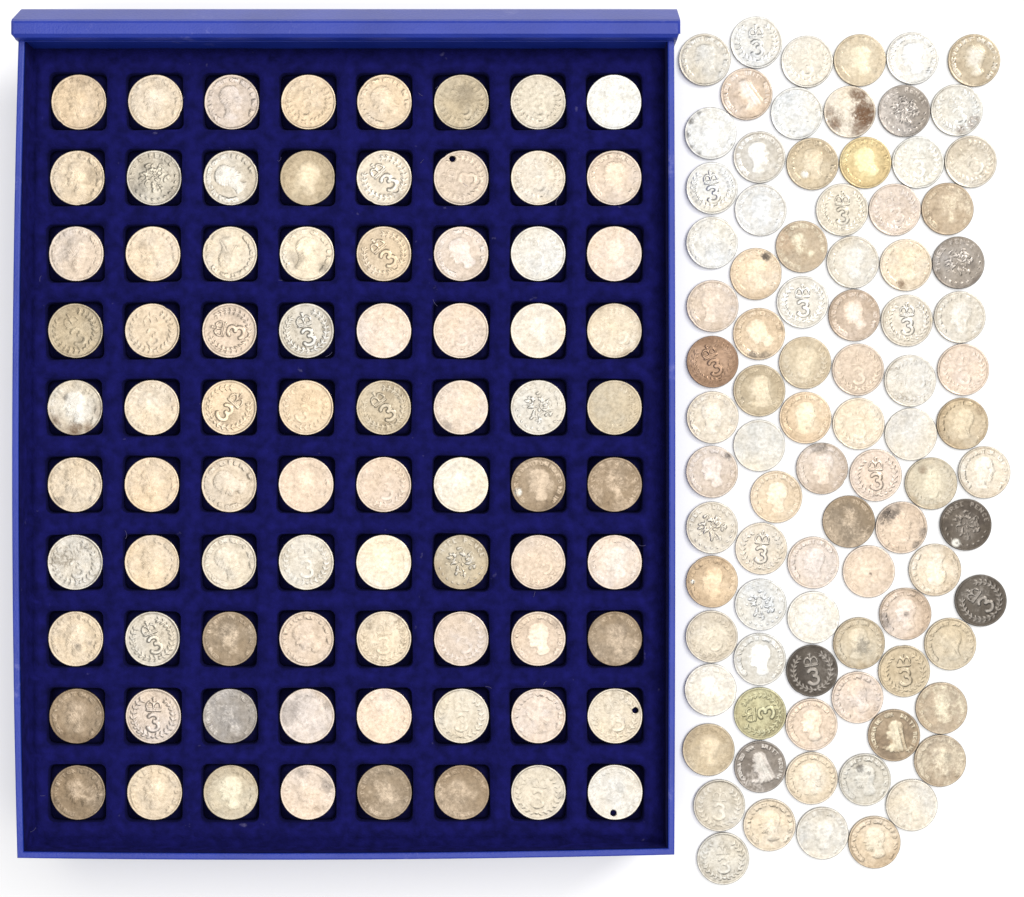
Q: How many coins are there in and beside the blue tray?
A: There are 168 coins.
